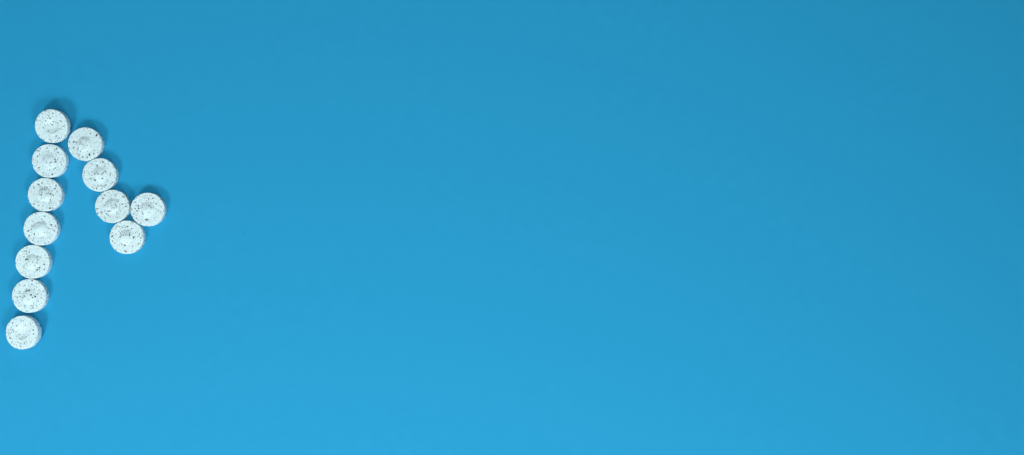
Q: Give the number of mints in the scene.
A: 12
